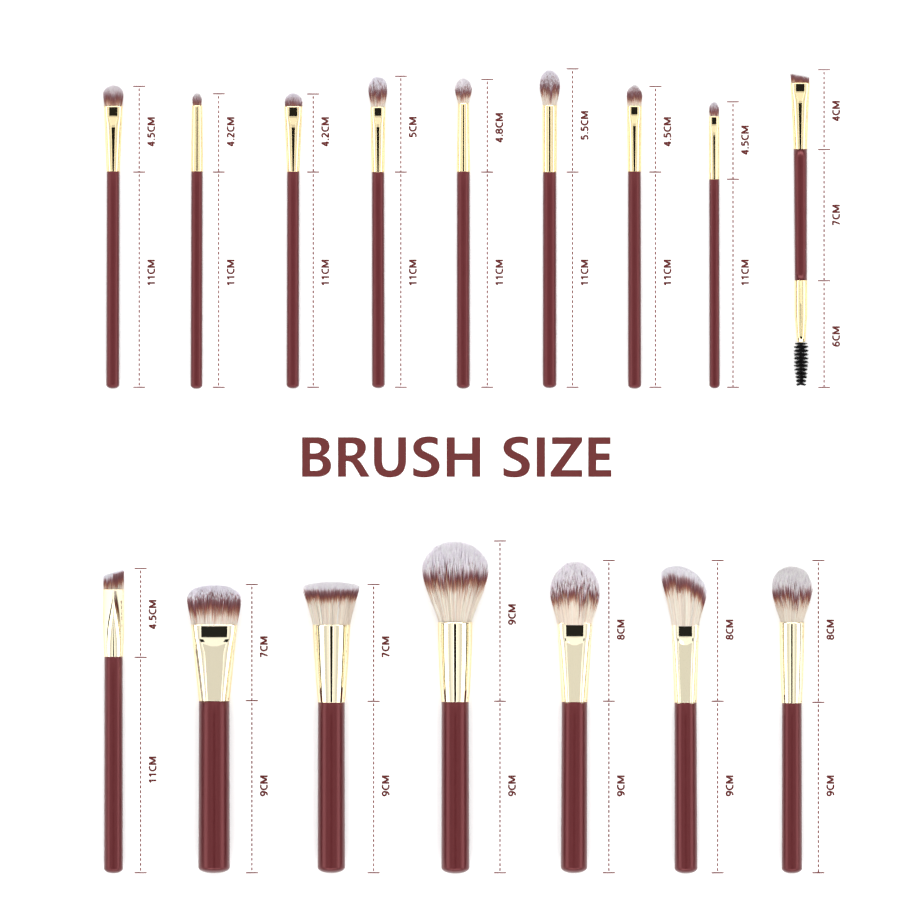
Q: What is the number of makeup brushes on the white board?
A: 16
